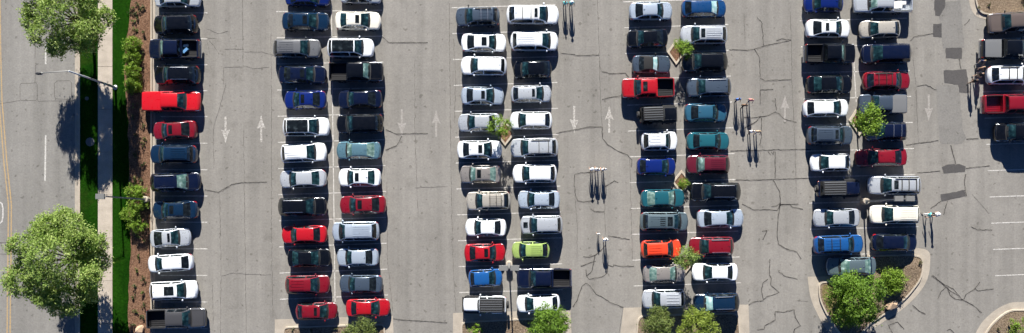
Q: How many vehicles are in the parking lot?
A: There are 113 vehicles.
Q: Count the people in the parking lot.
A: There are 18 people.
